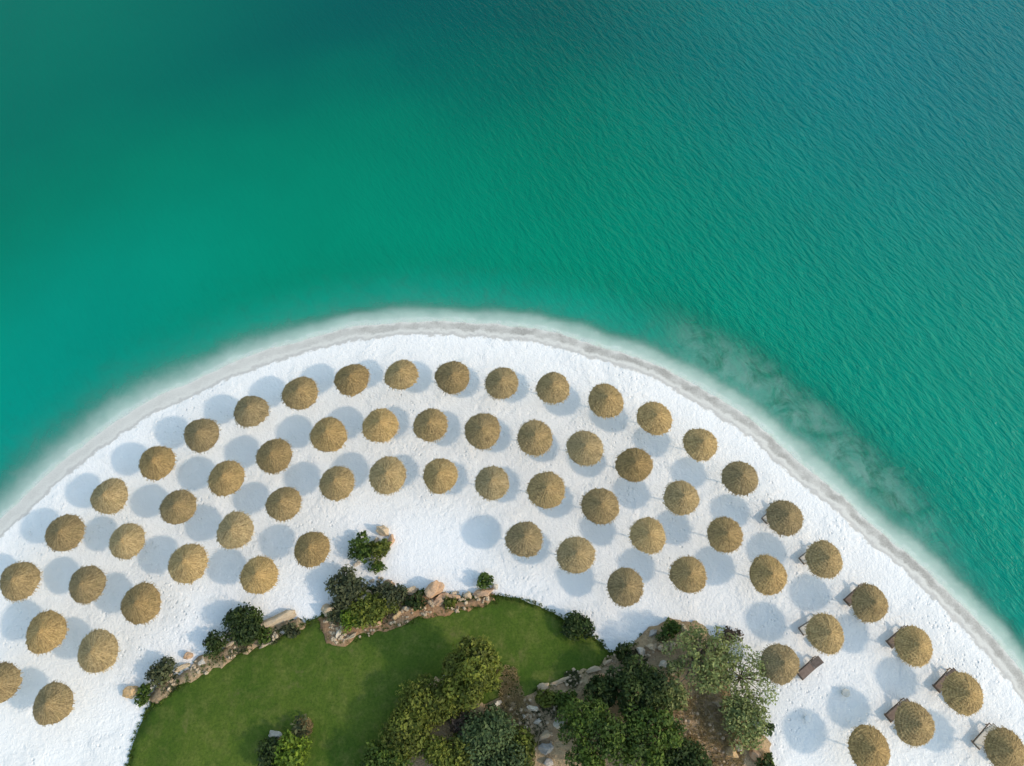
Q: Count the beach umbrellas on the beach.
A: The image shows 62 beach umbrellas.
